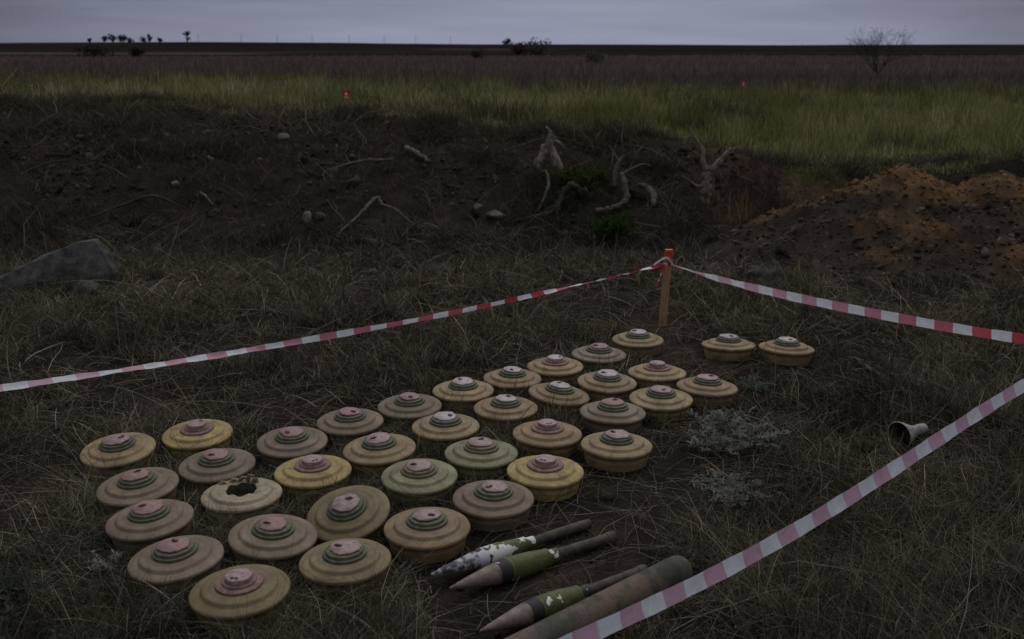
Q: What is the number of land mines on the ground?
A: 38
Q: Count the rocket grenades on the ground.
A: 3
